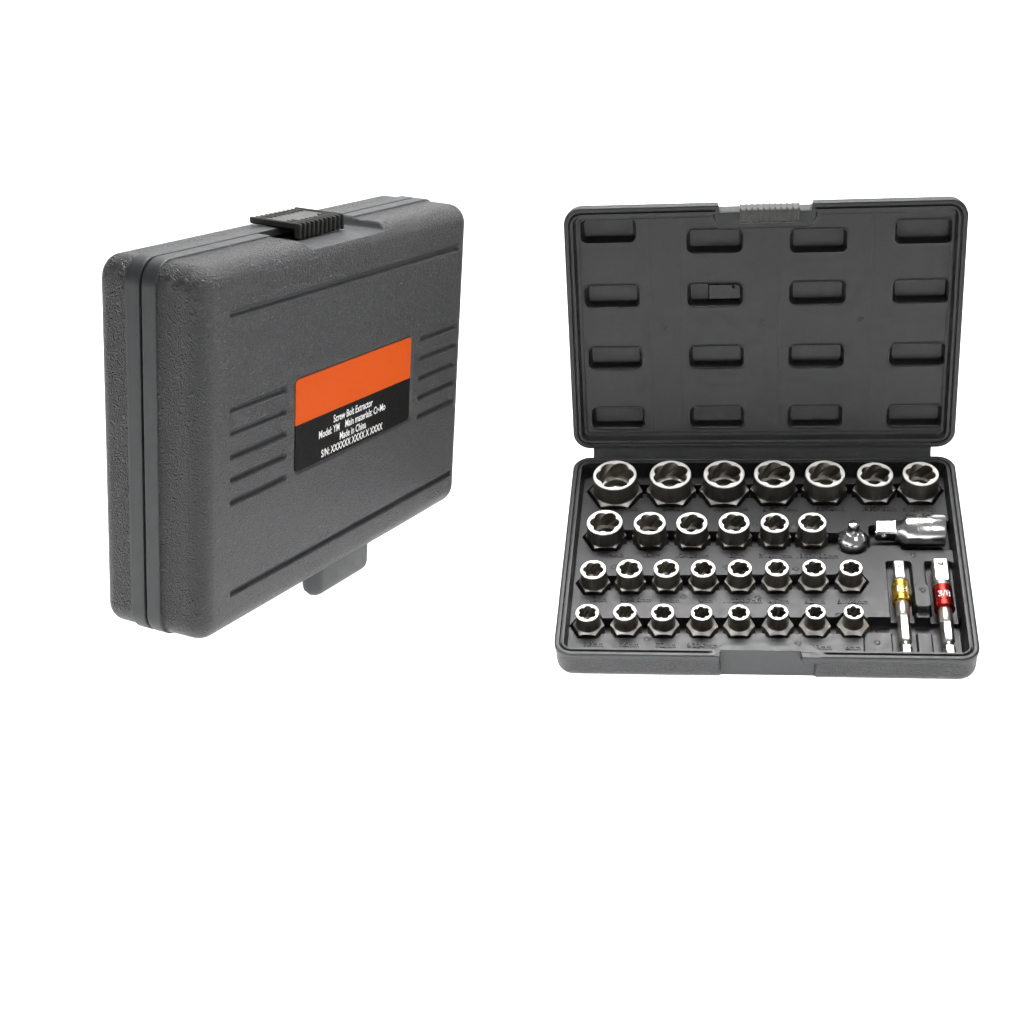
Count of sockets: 29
